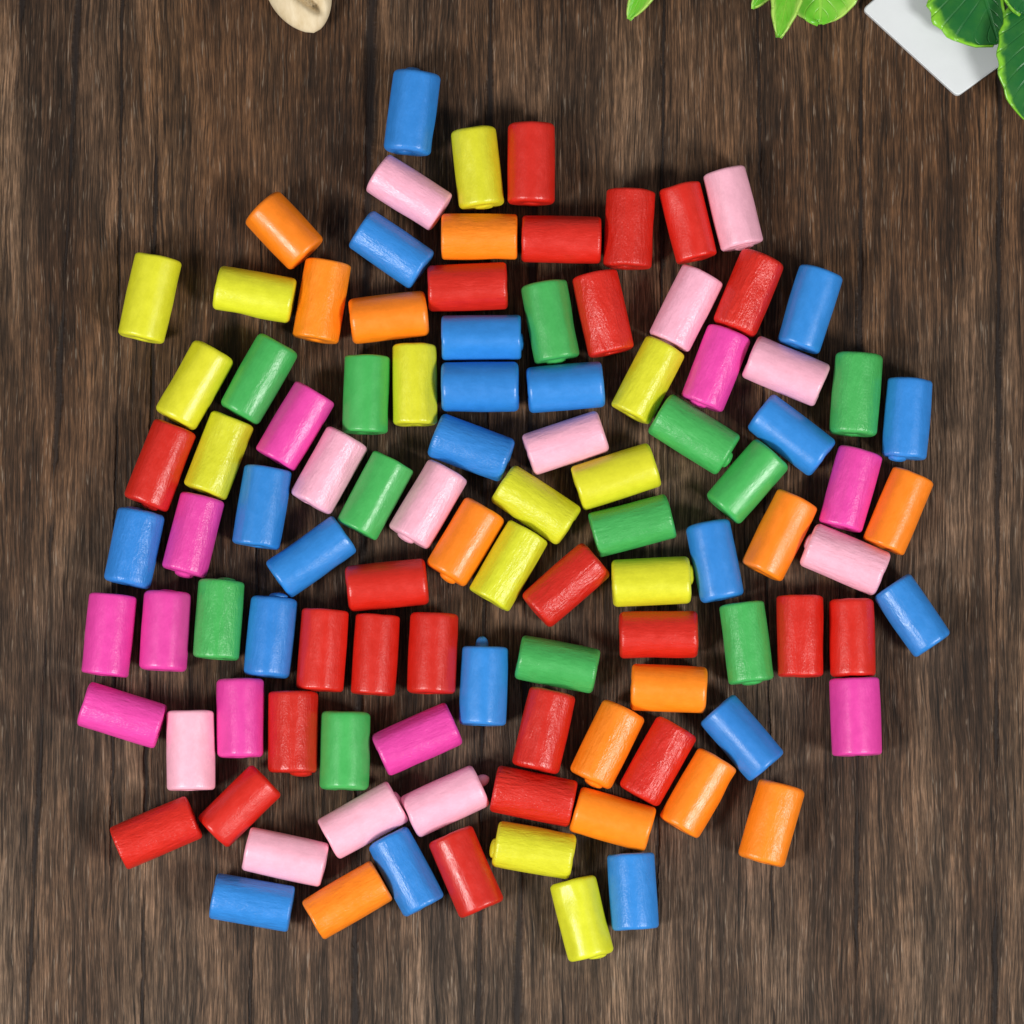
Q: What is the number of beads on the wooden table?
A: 103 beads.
